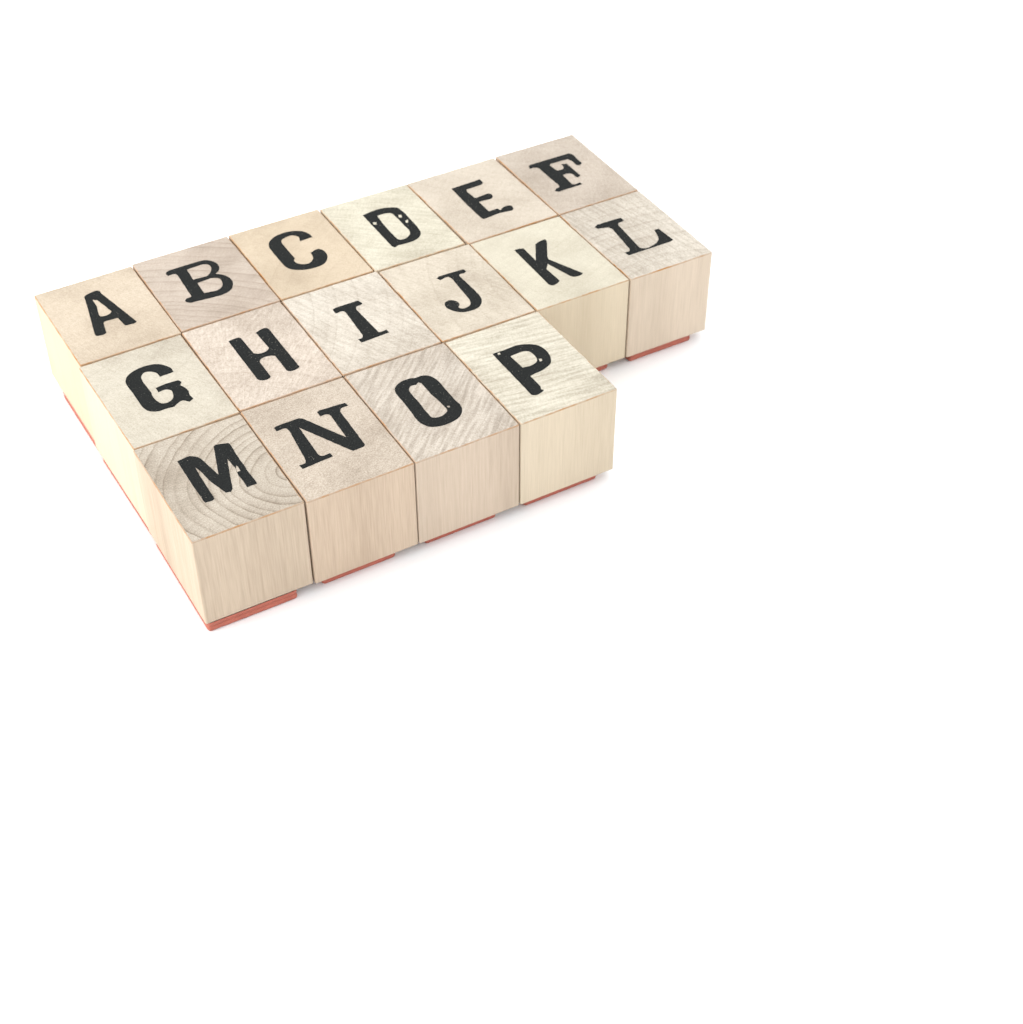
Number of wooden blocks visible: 16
